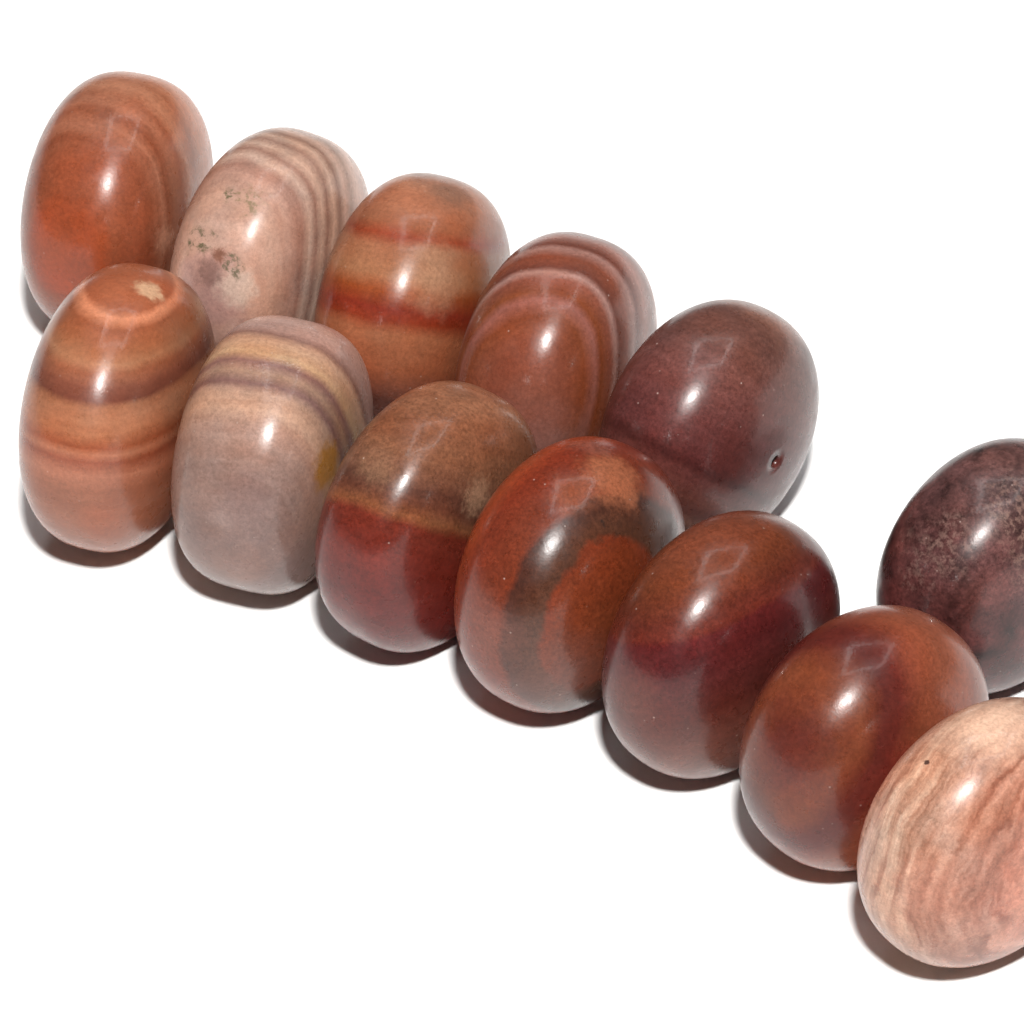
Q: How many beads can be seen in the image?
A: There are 13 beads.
